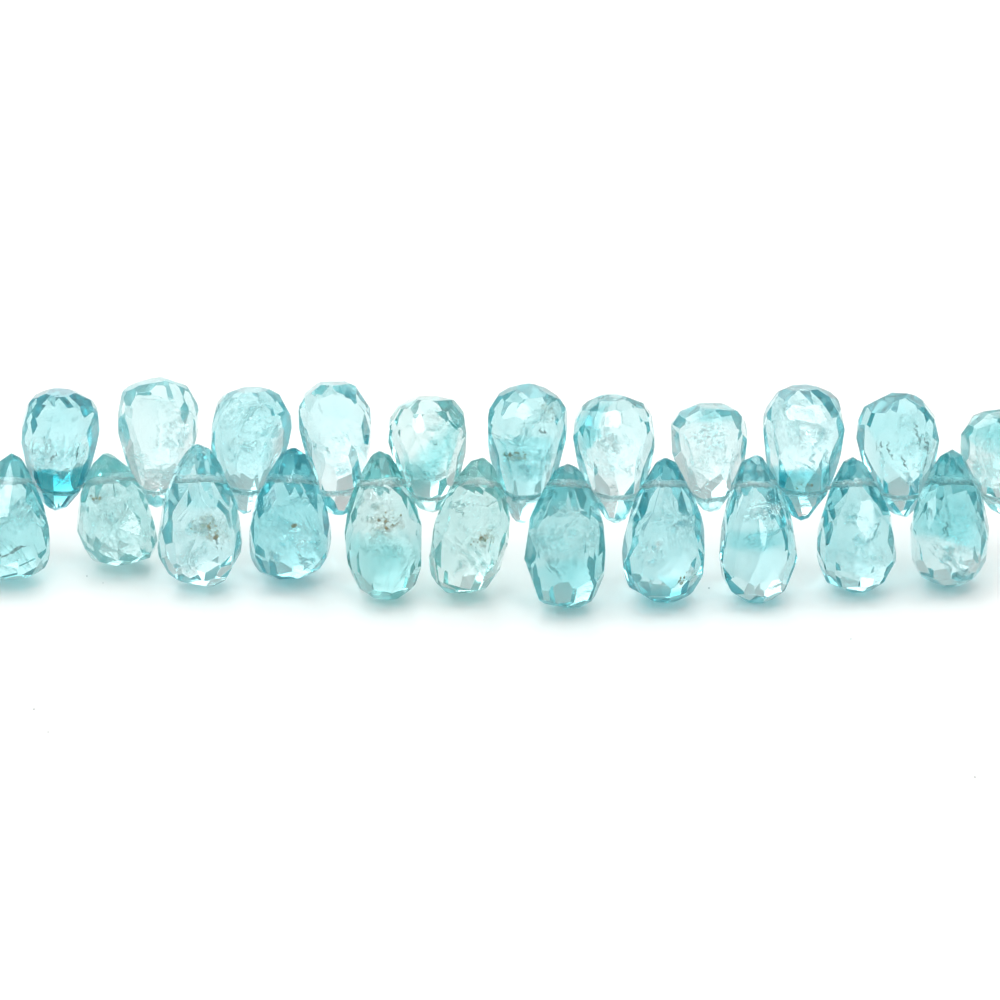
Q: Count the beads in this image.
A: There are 22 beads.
